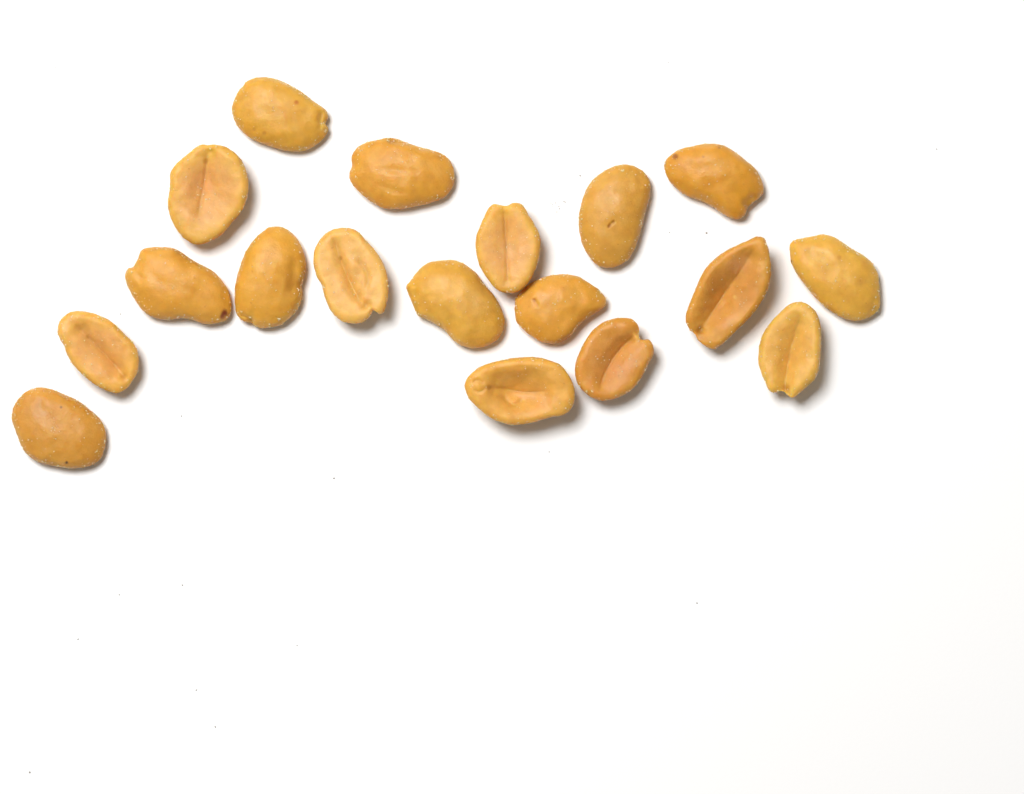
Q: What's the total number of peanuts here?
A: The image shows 18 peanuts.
